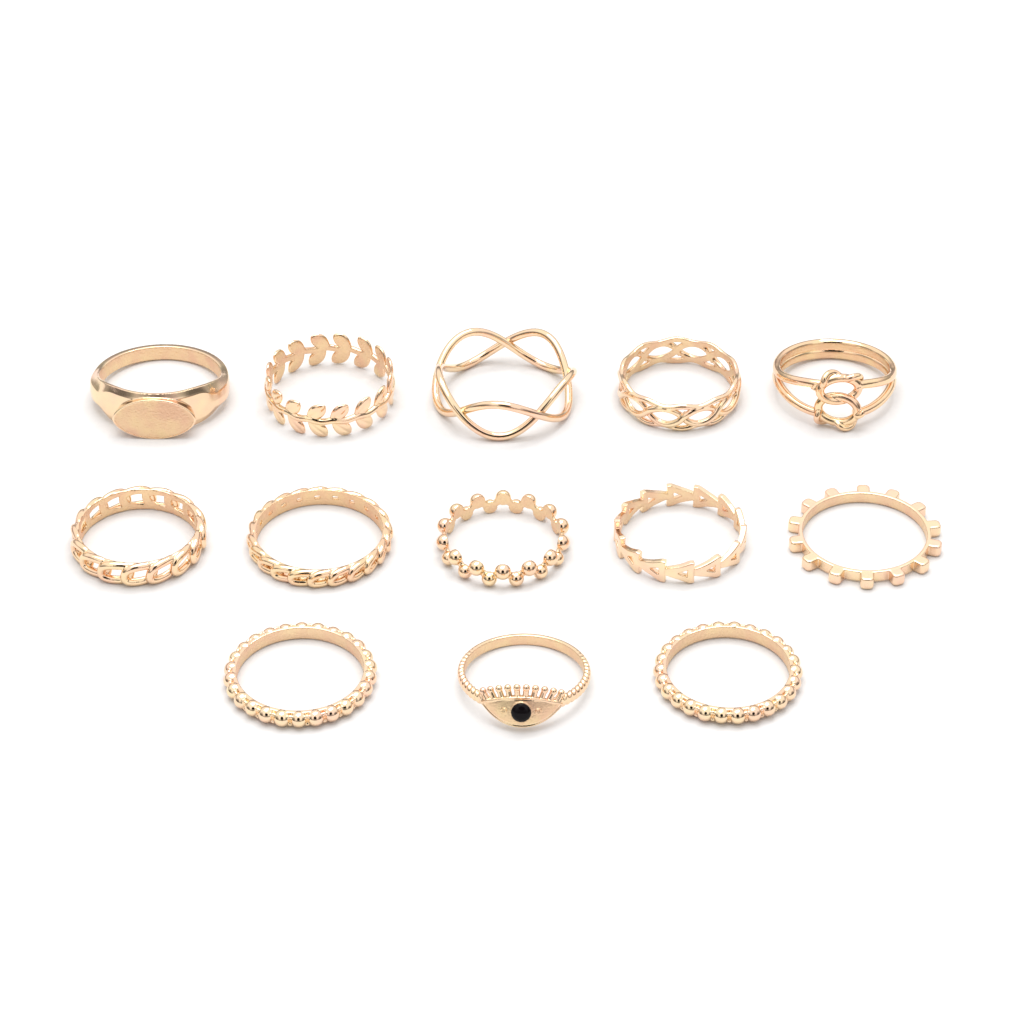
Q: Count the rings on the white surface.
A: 13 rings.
